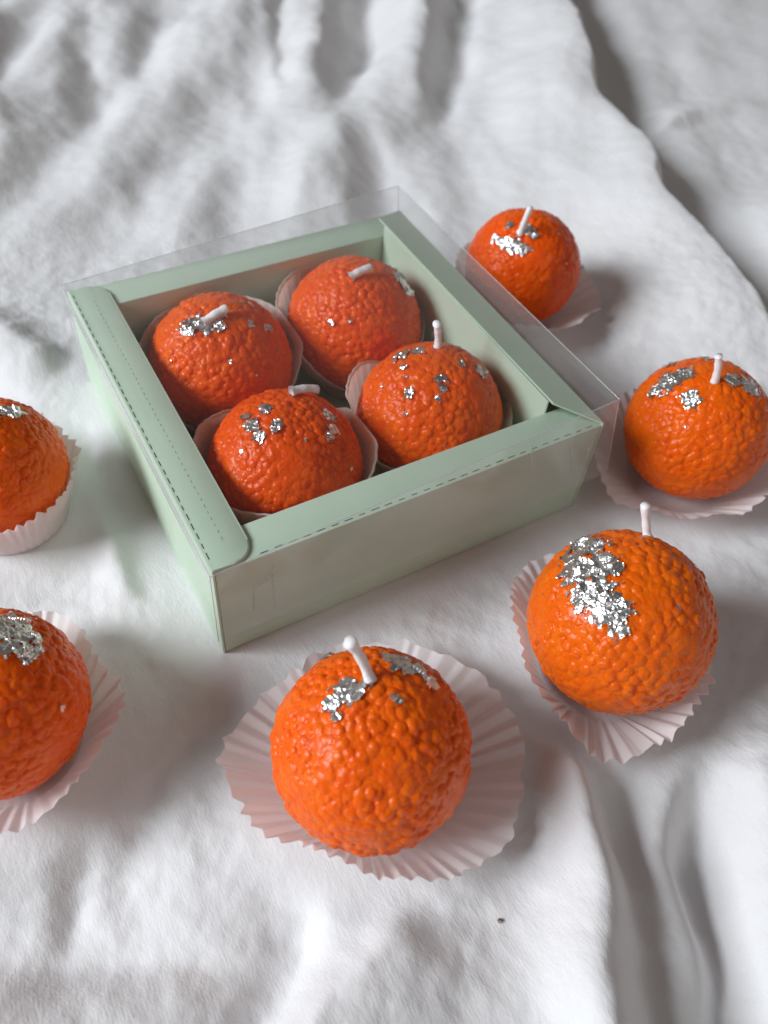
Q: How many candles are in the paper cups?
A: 10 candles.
